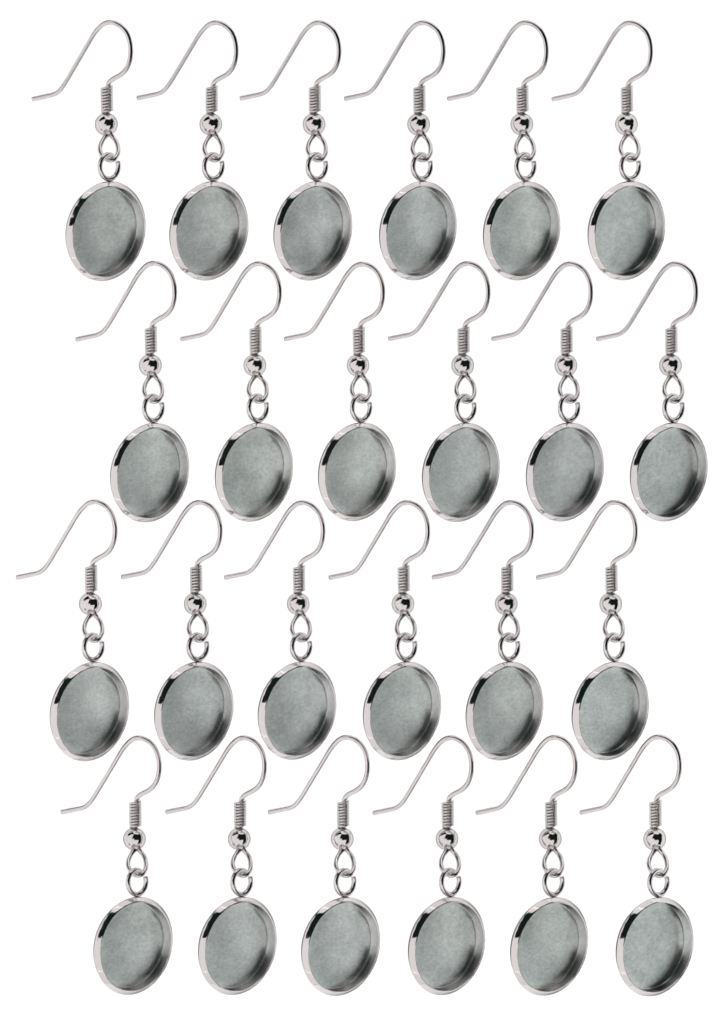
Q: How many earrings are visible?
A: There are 24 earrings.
